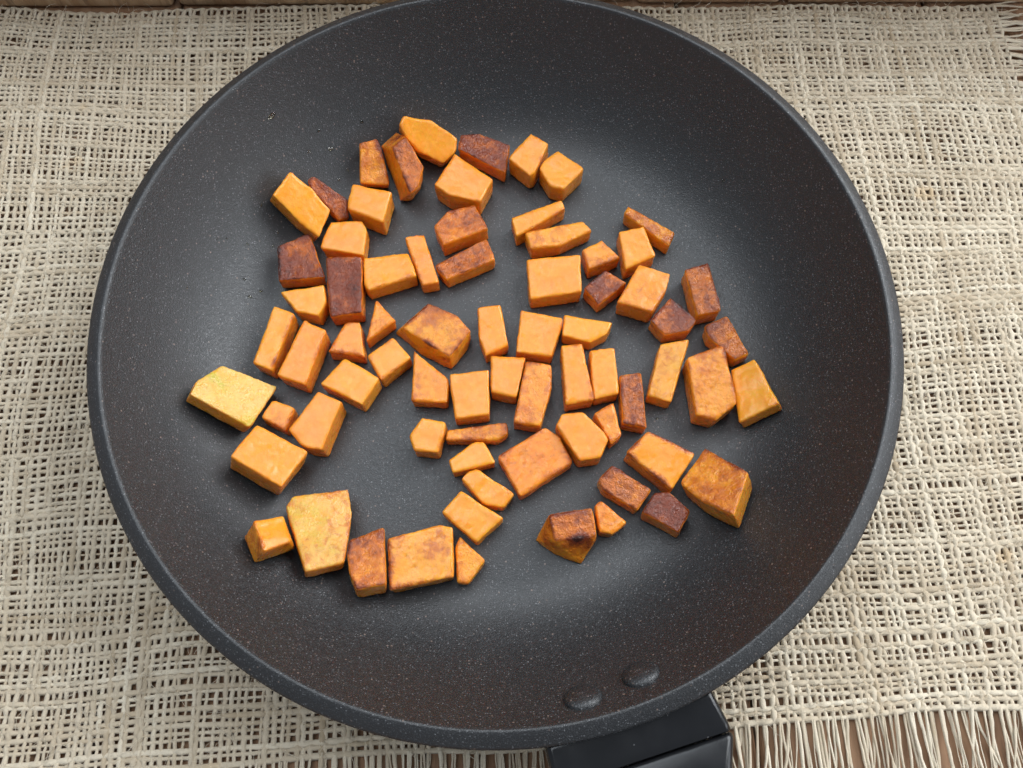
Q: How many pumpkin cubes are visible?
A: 72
